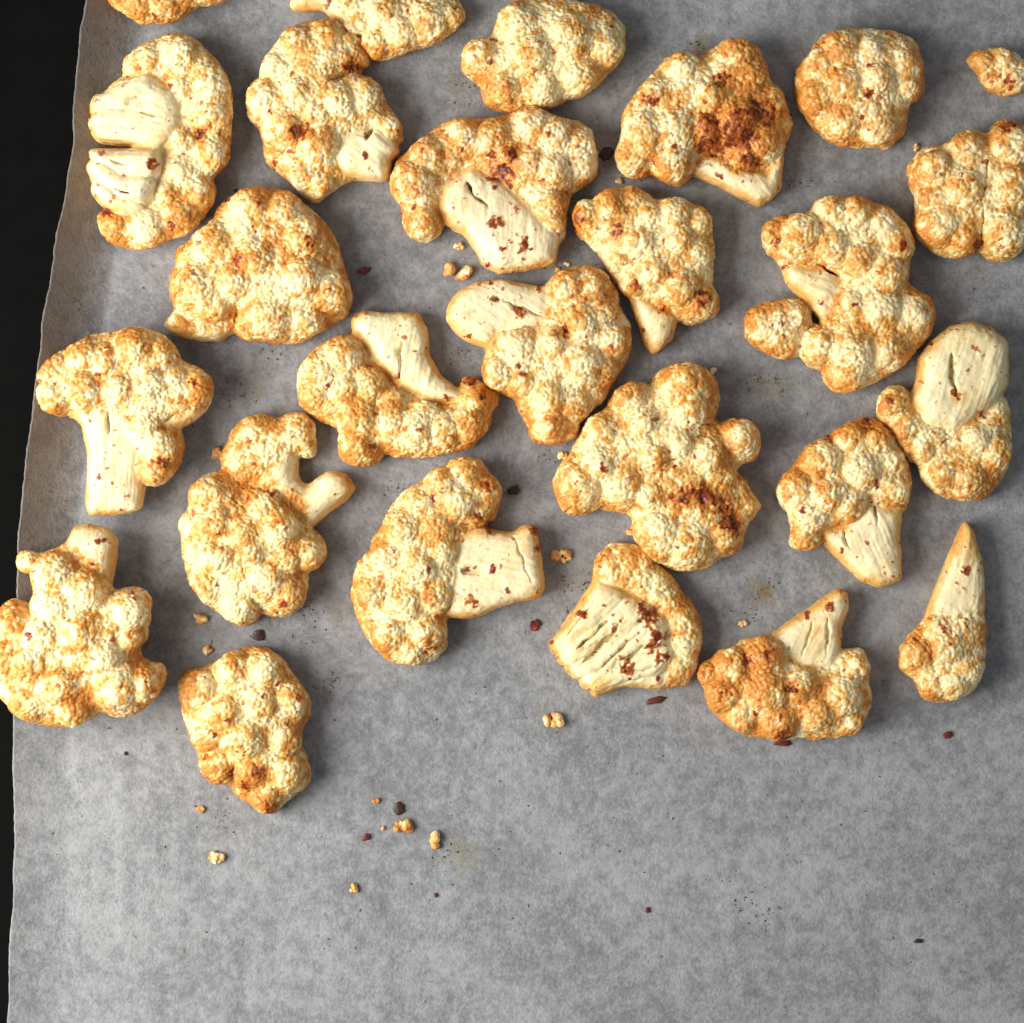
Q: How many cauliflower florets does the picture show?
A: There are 26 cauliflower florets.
